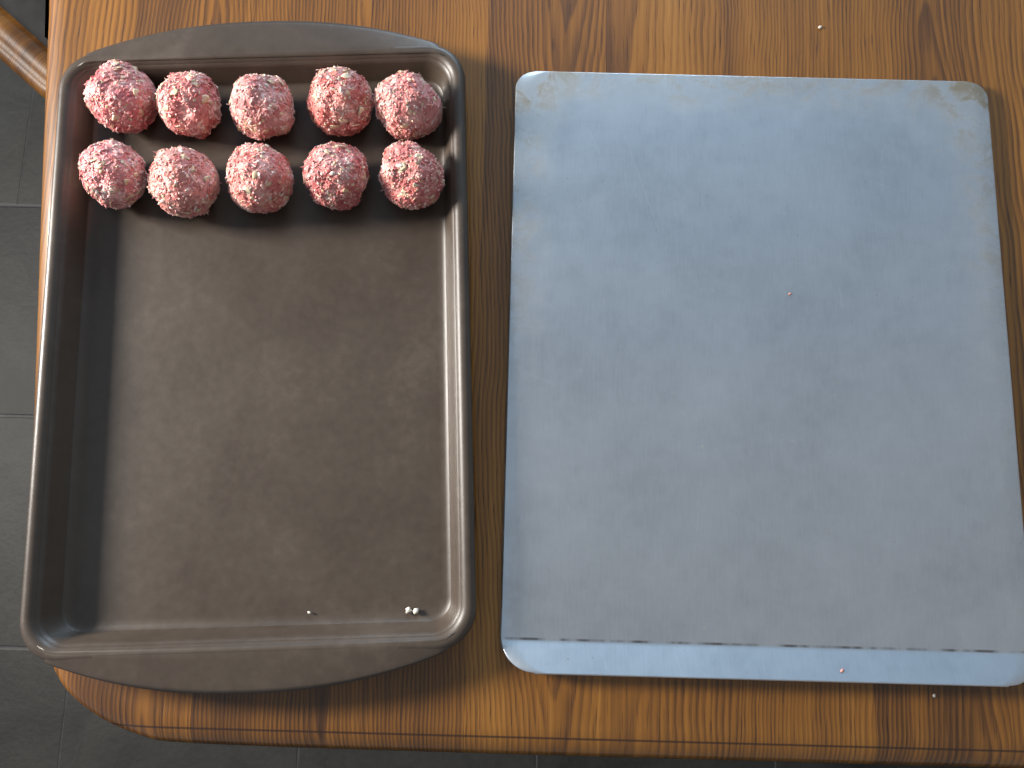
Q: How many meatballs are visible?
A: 10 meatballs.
